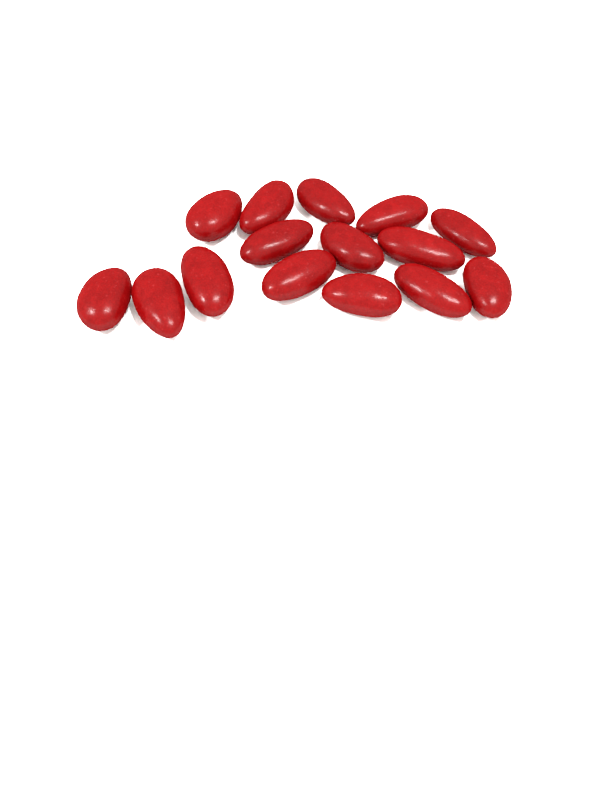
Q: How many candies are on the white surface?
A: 15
